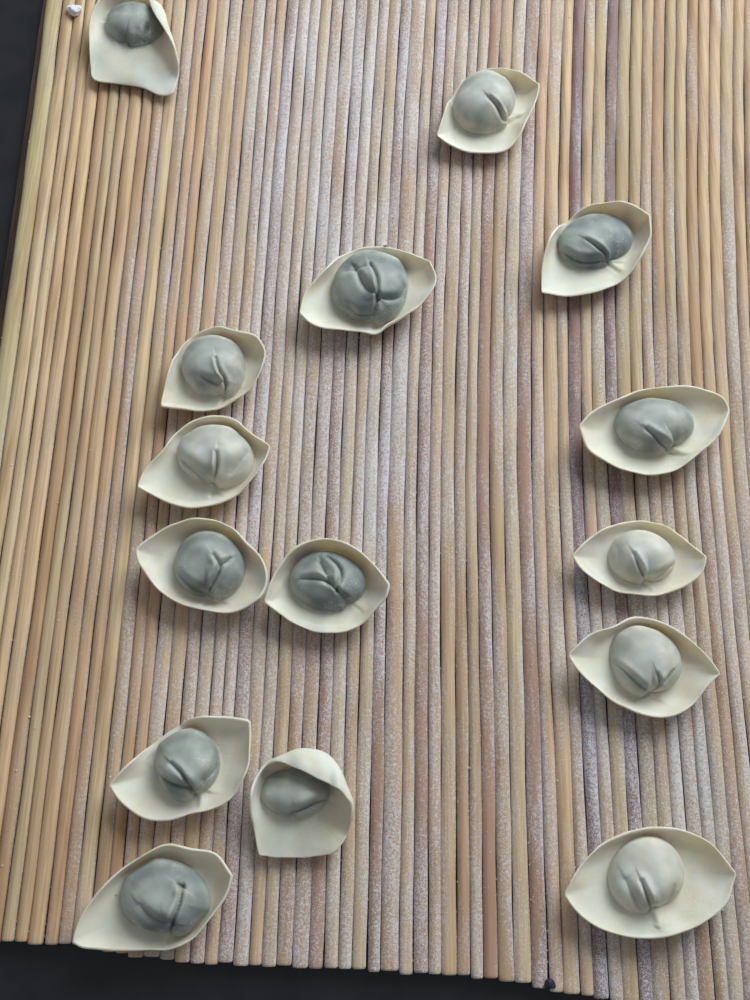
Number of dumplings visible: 15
